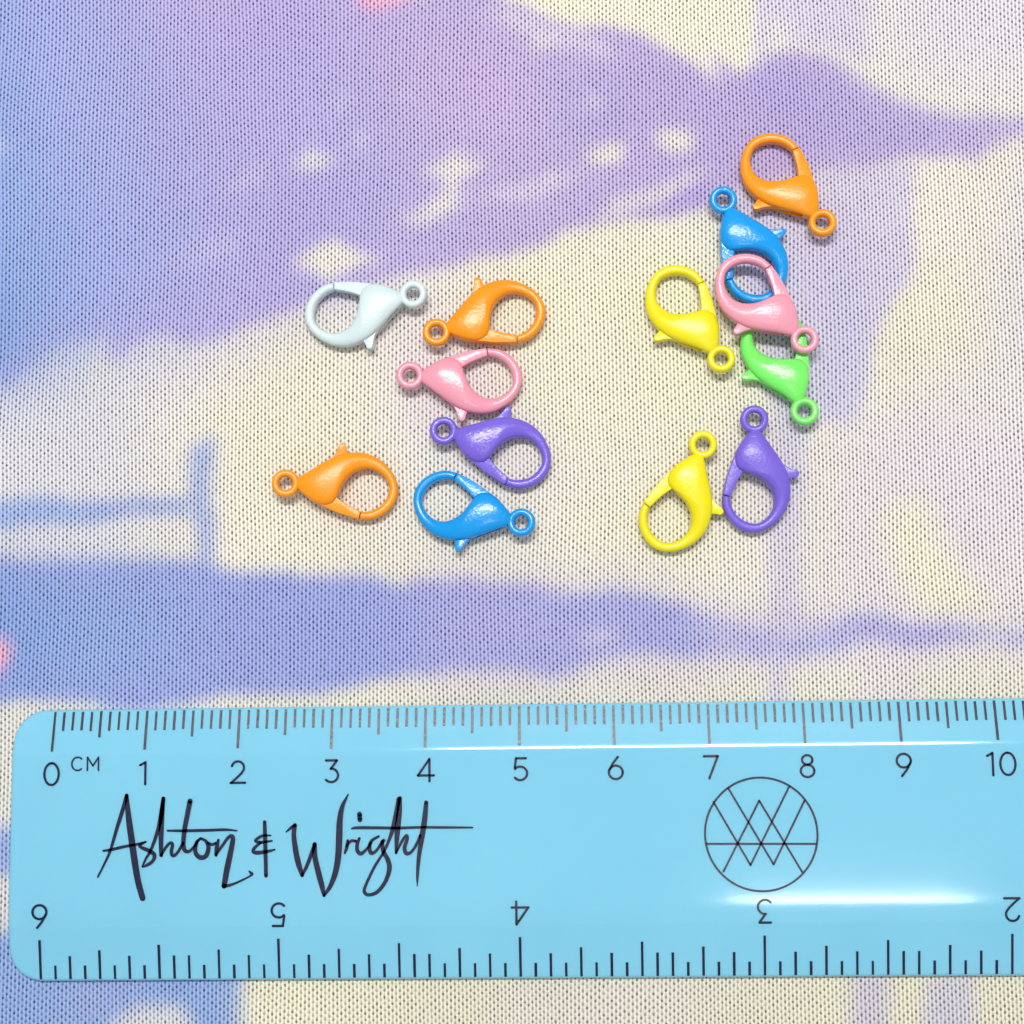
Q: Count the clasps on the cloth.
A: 13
